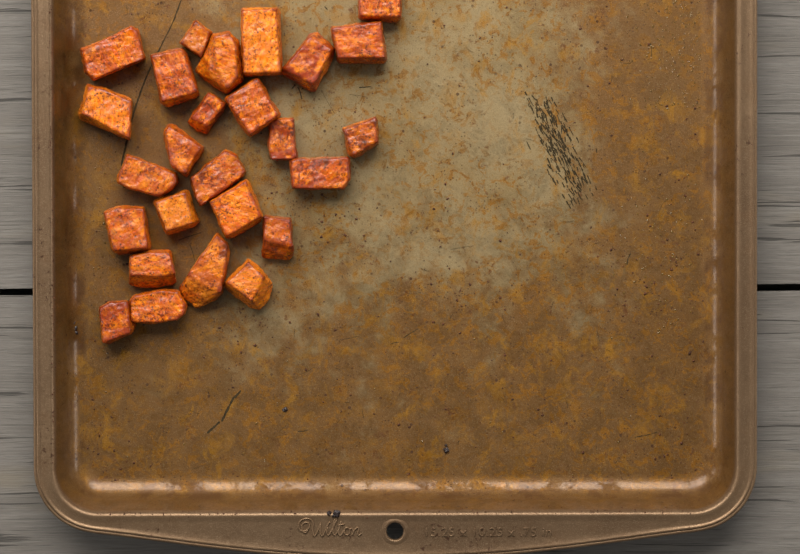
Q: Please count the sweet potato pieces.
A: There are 26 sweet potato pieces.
